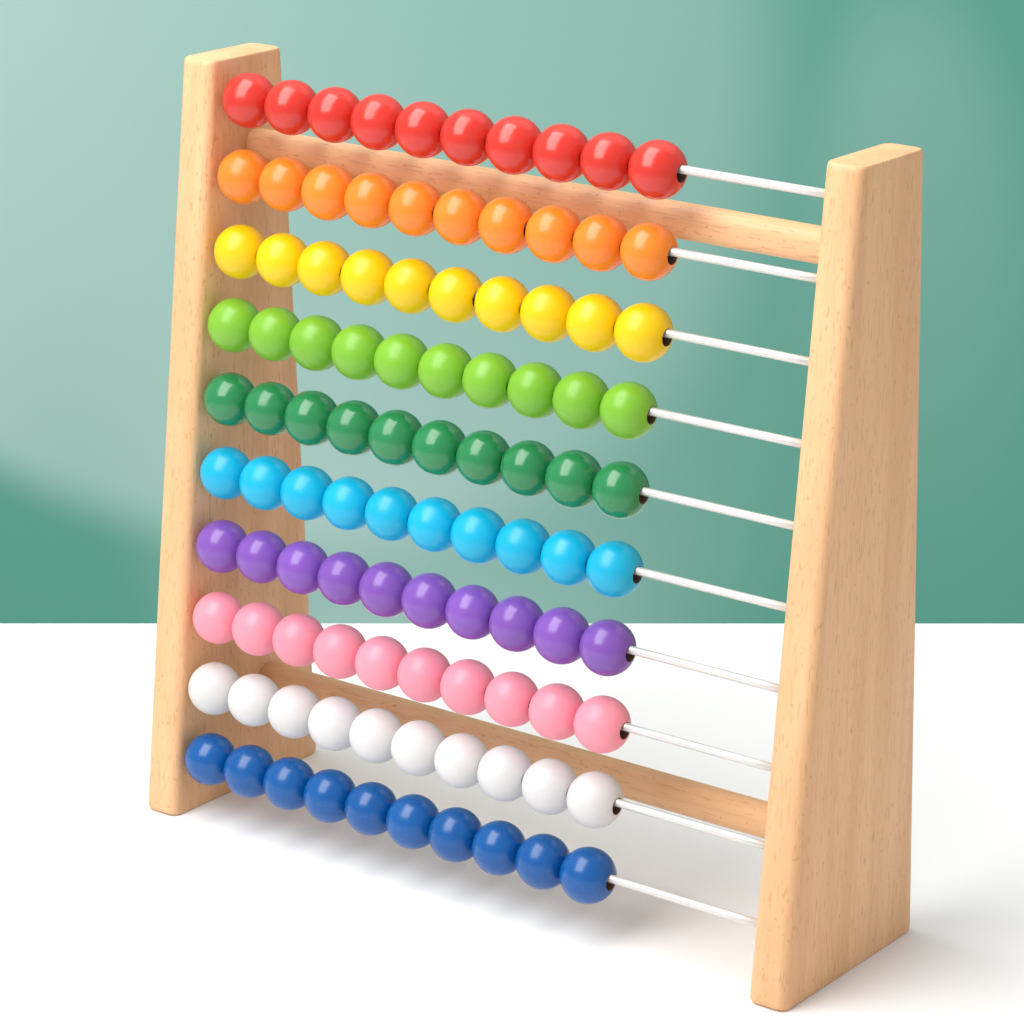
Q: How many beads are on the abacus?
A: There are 100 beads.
